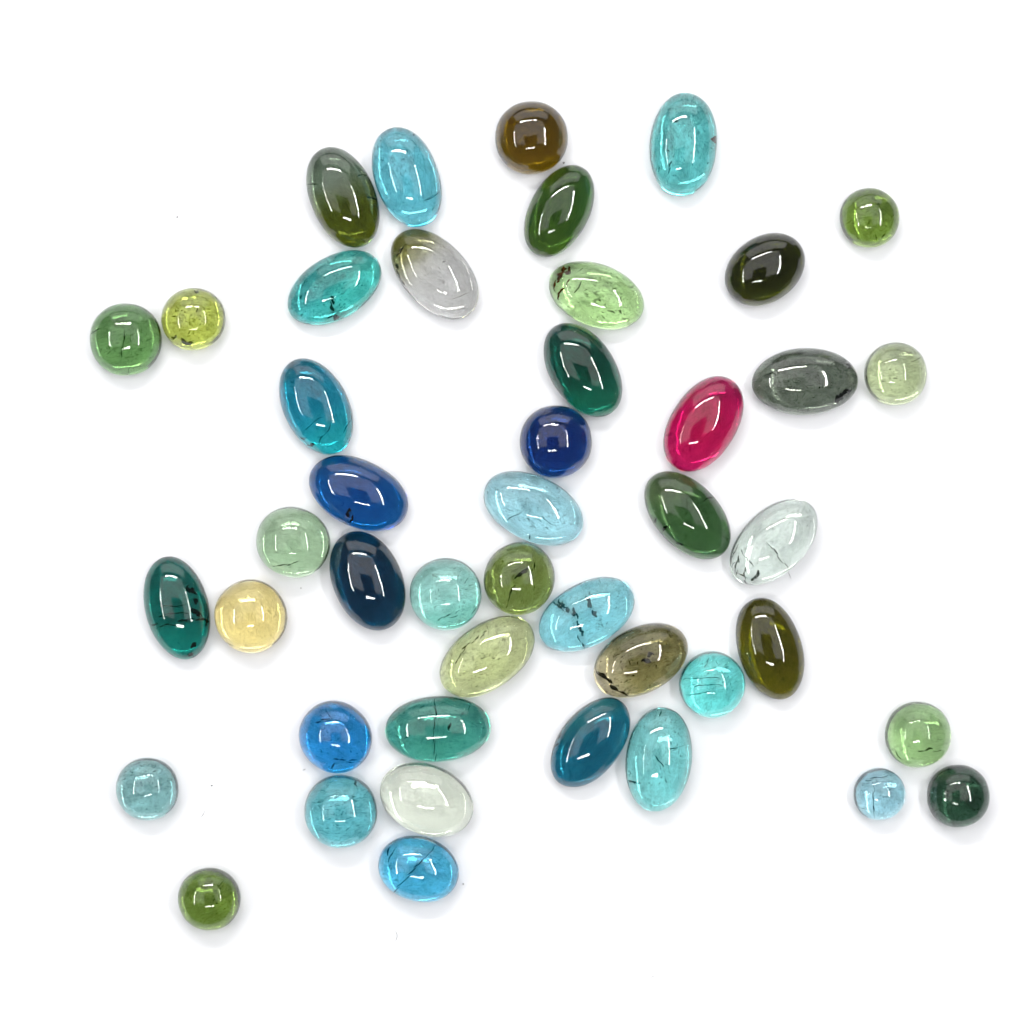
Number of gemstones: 45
